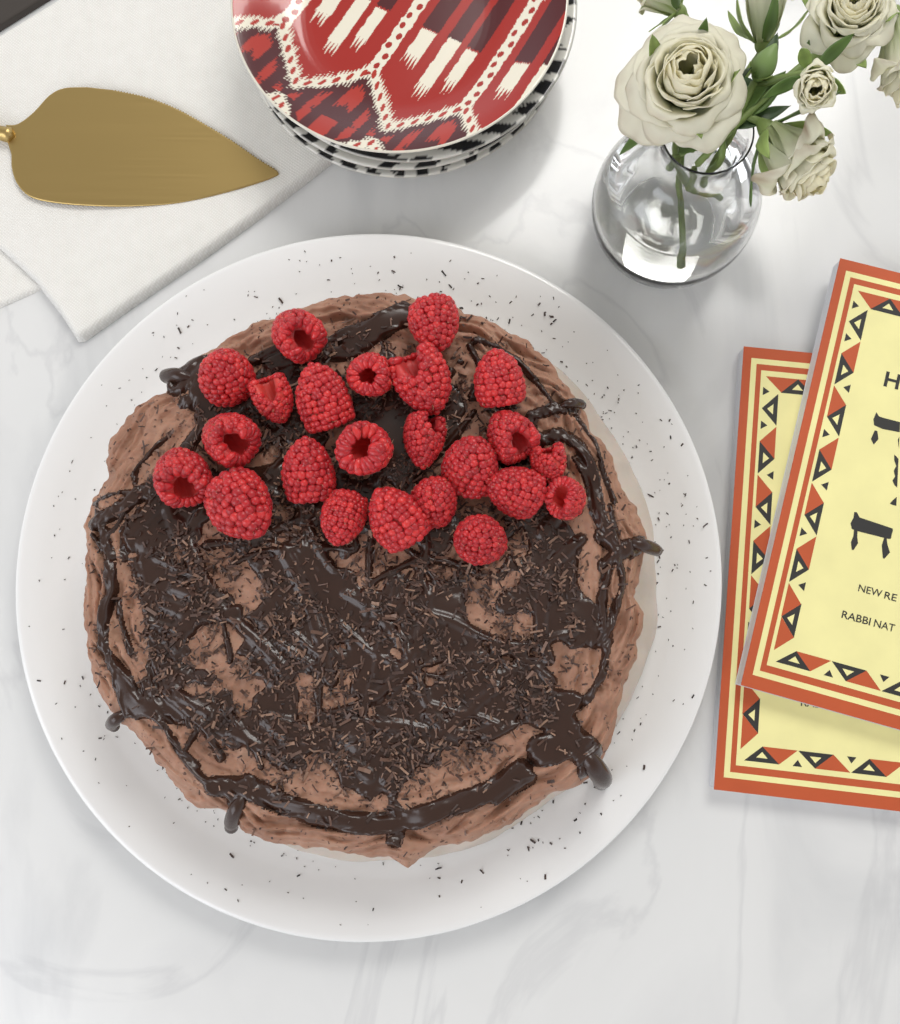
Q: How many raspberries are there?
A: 23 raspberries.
